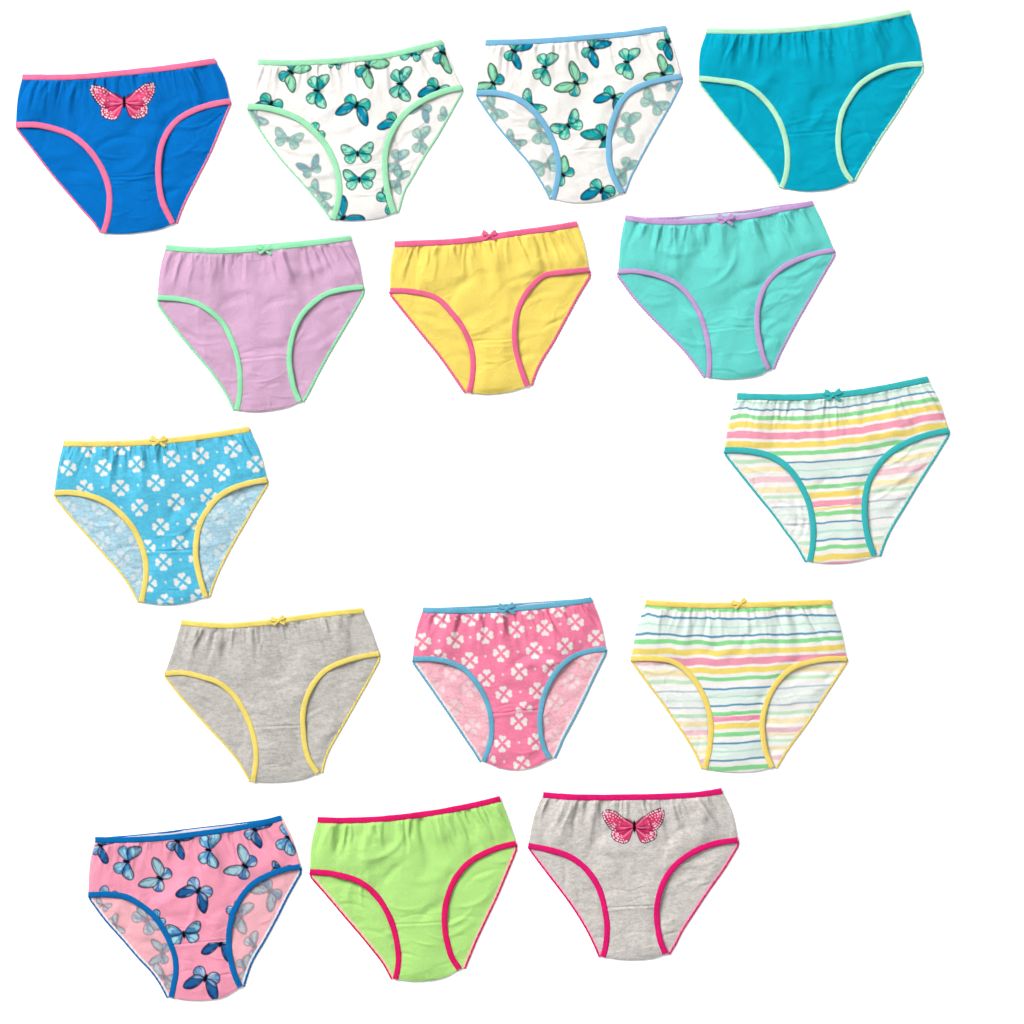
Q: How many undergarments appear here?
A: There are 15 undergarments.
